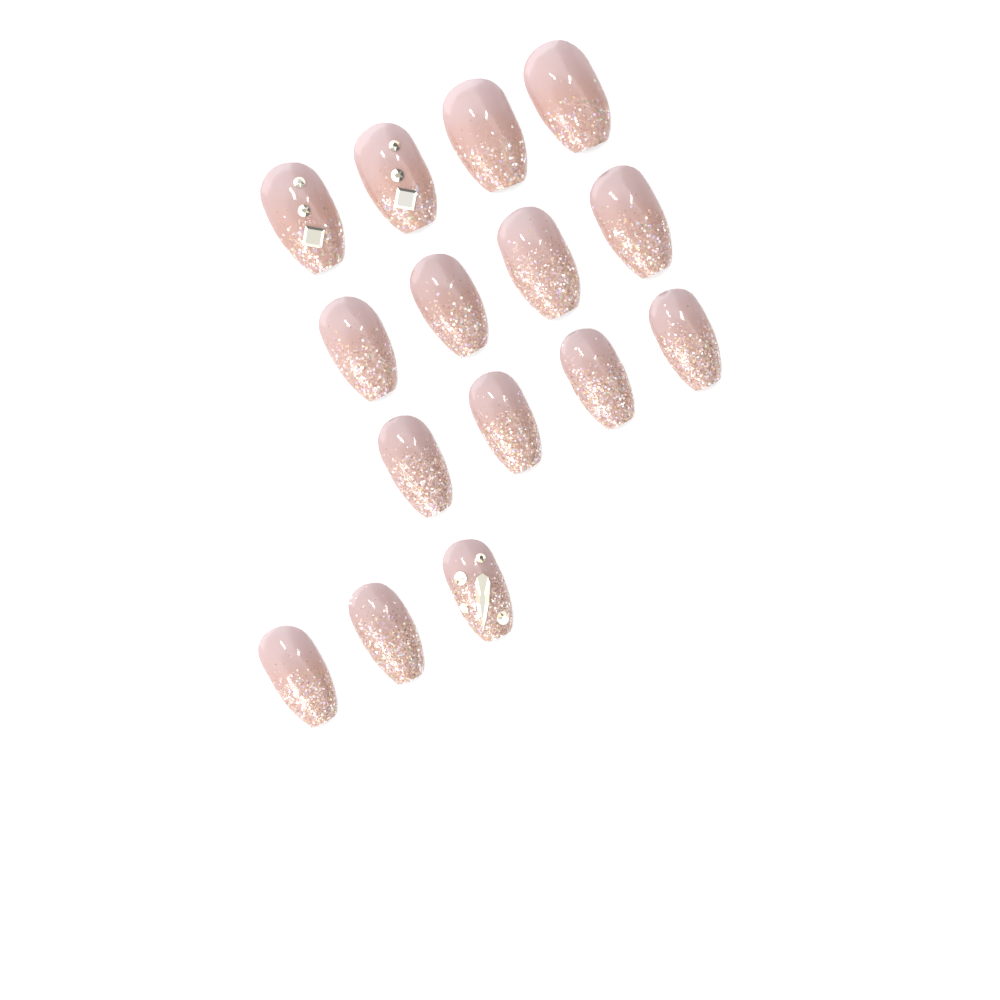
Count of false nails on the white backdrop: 15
